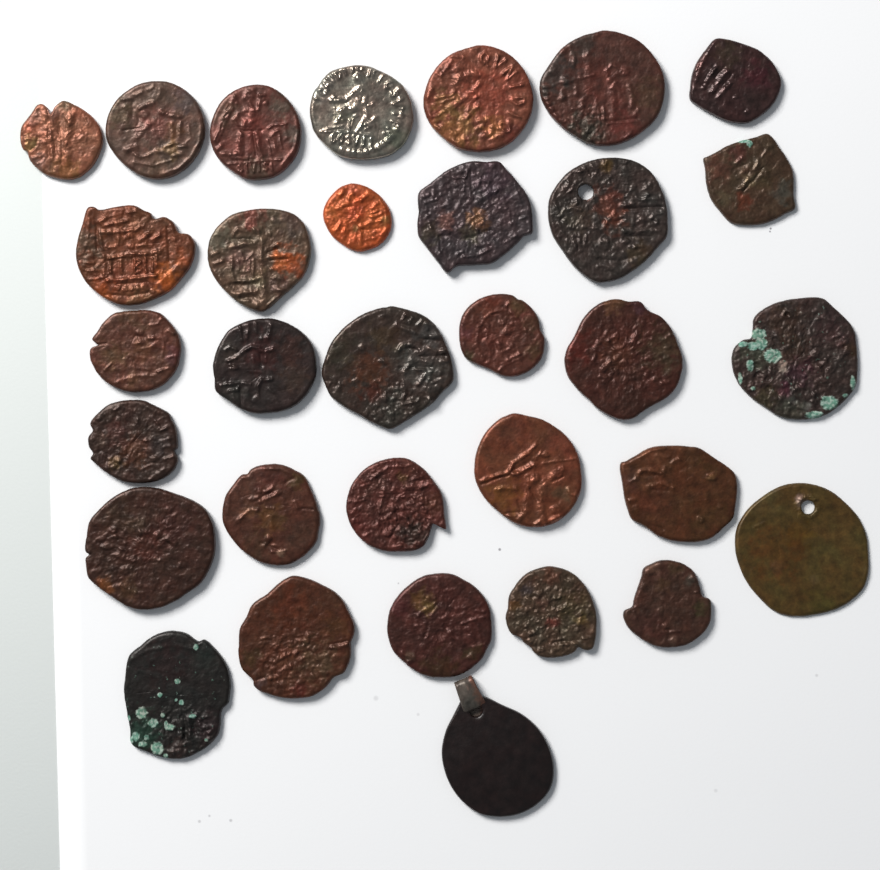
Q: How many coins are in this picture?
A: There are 31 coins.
